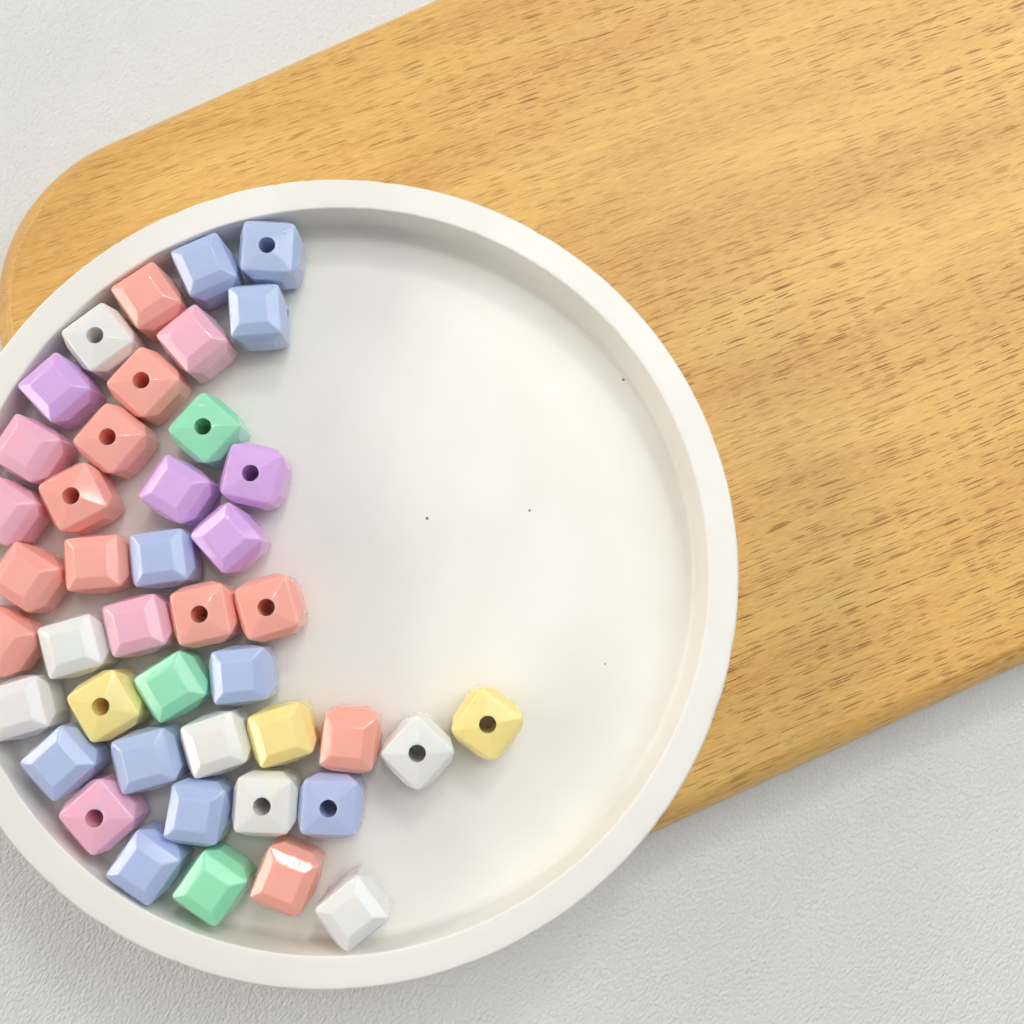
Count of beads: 43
